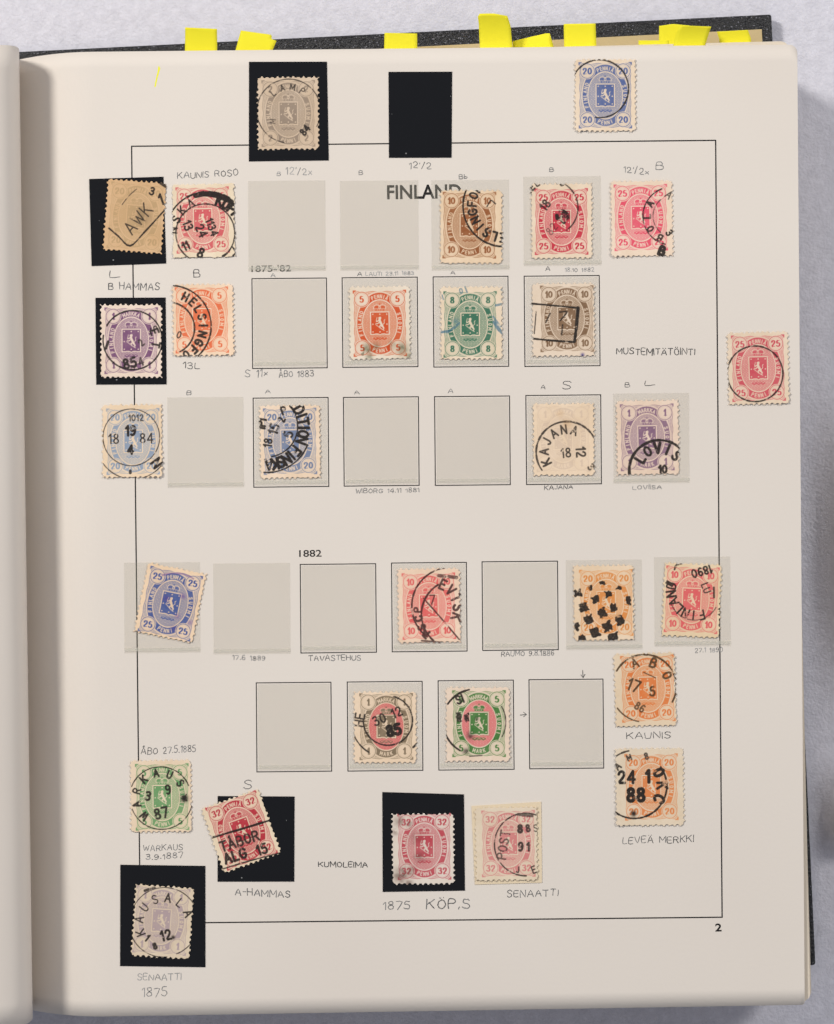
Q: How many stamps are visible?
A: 30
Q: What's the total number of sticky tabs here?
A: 10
